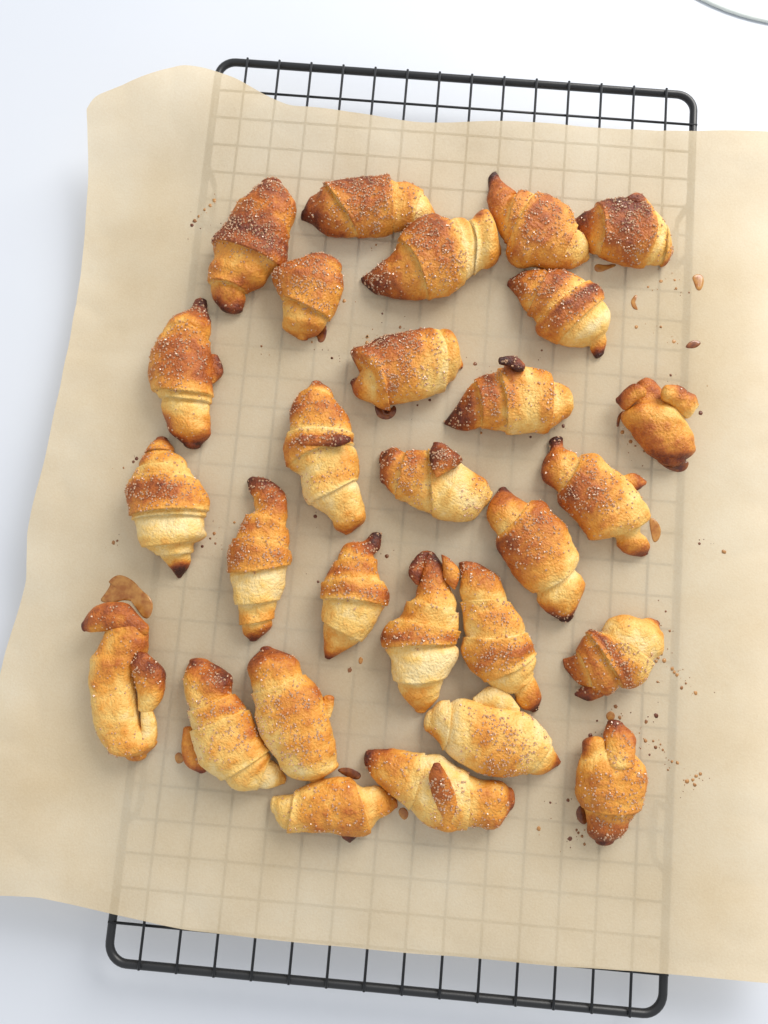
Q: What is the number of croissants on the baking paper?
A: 28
